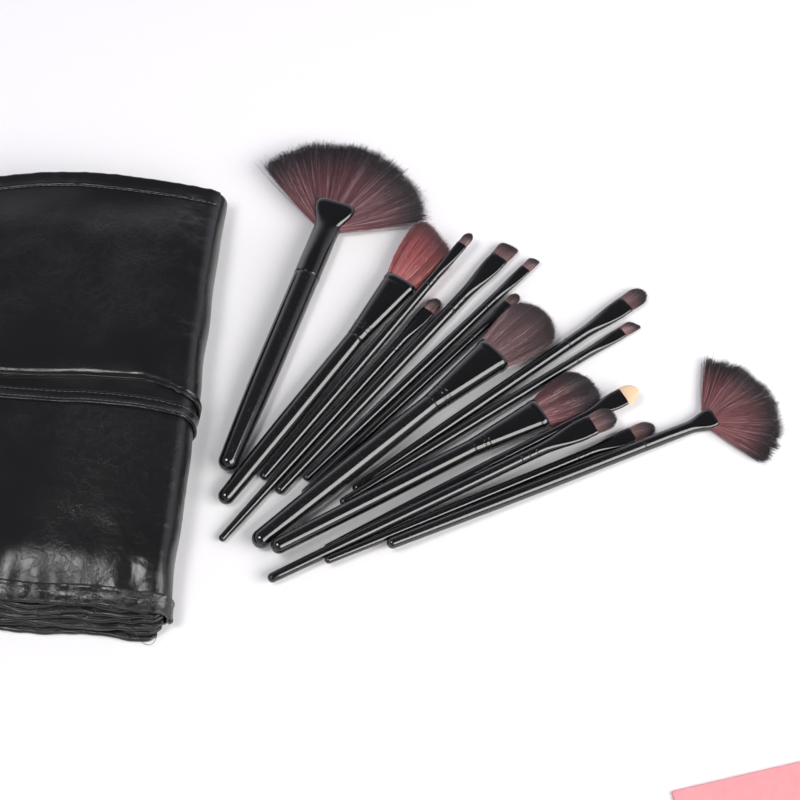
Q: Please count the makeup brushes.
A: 15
